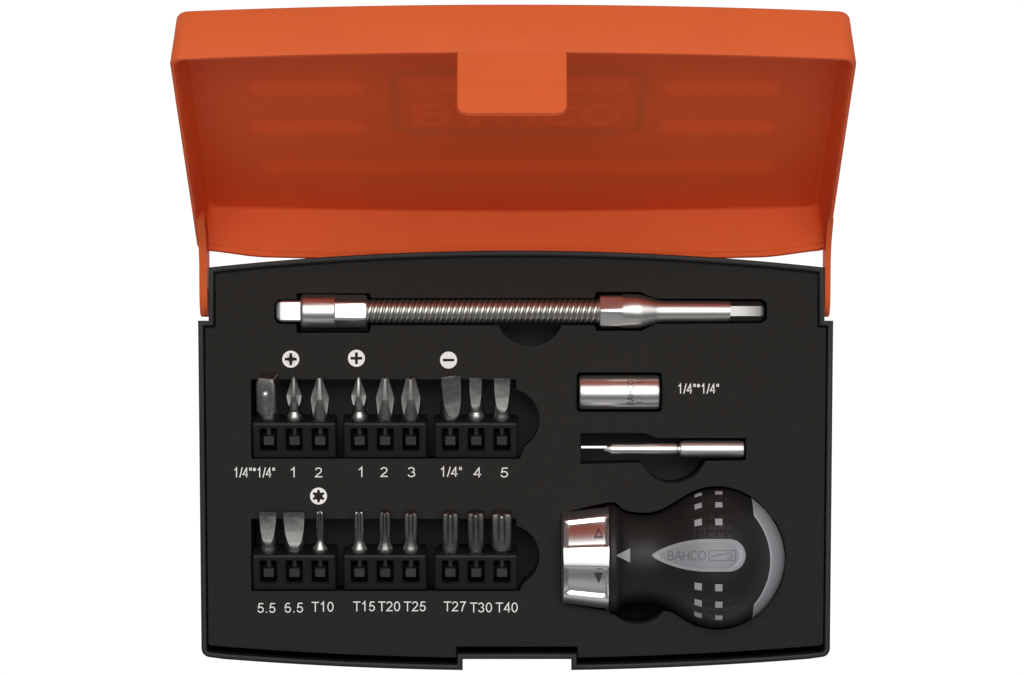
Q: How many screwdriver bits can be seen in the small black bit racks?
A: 18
